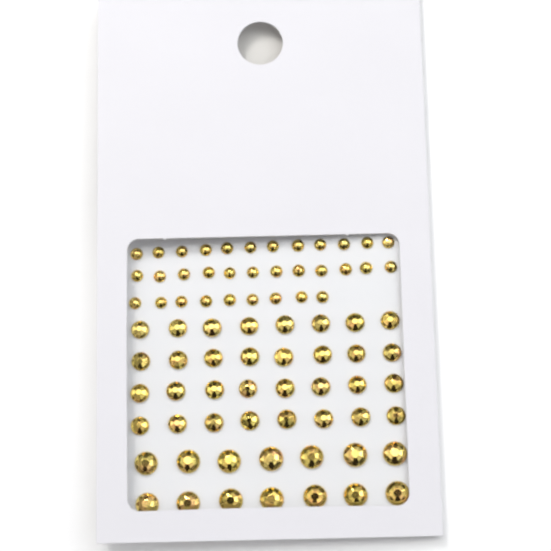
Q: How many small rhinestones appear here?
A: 33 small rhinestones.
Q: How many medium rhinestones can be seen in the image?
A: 32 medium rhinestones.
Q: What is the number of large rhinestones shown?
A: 14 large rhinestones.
